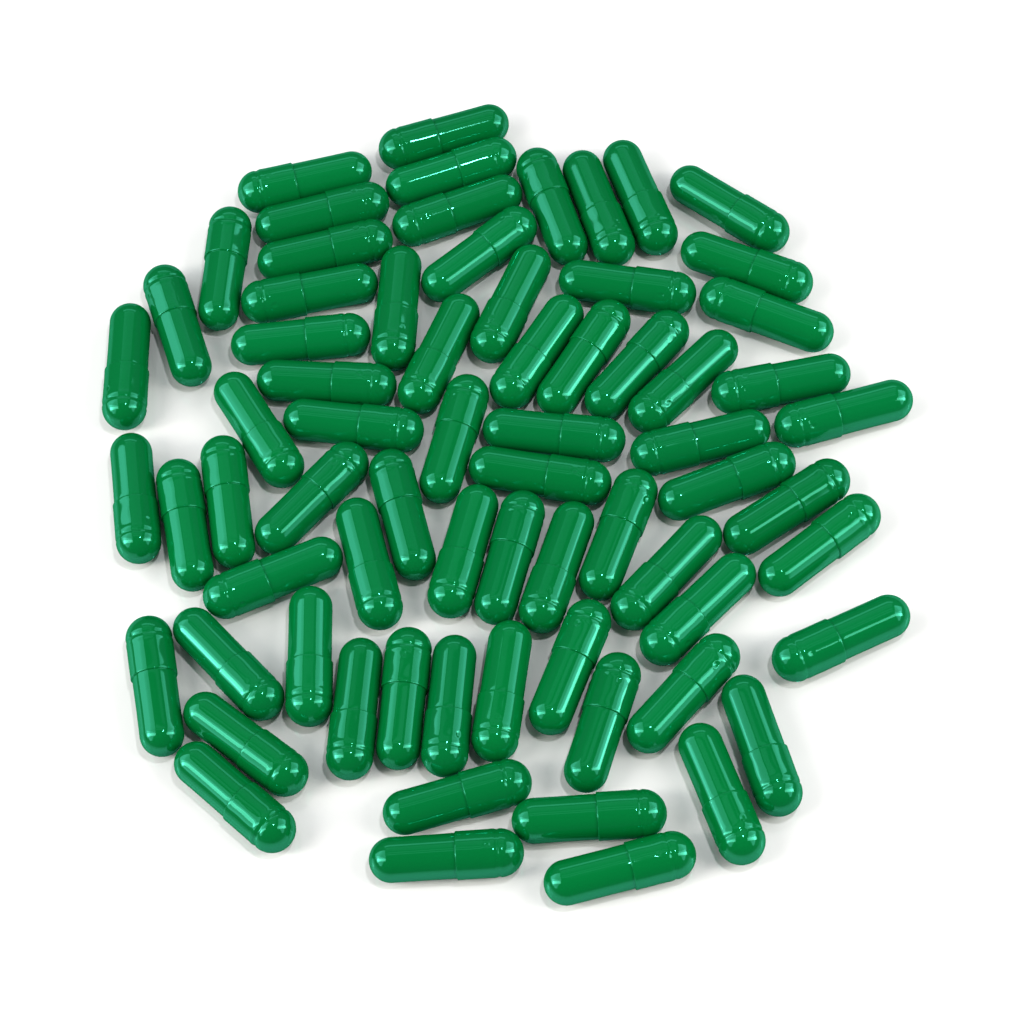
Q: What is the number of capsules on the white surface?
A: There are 70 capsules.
